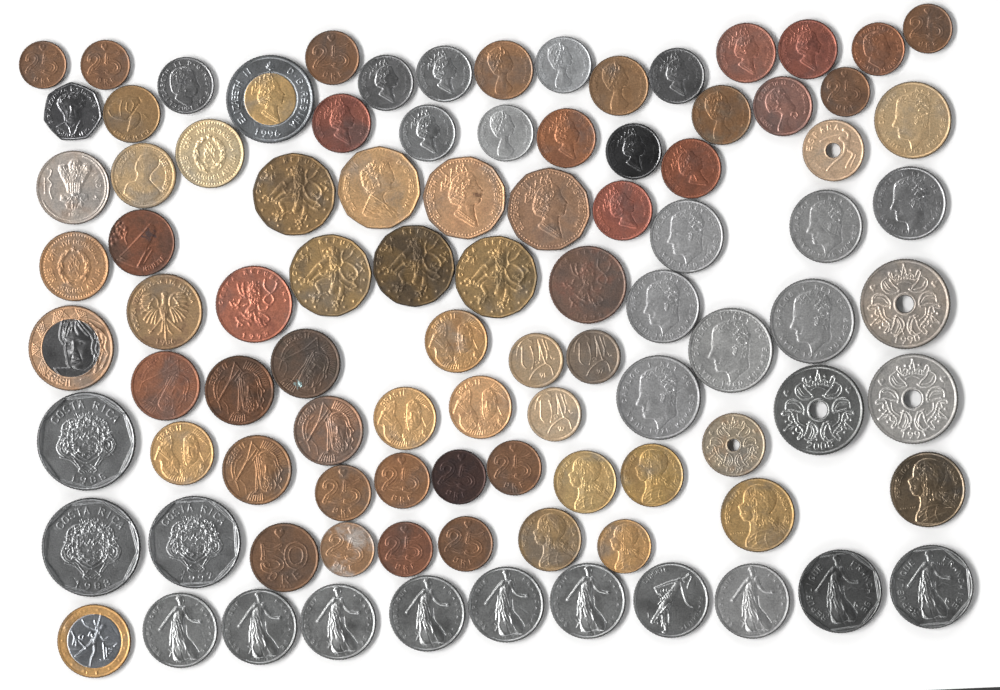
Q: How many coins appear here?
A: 96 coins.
